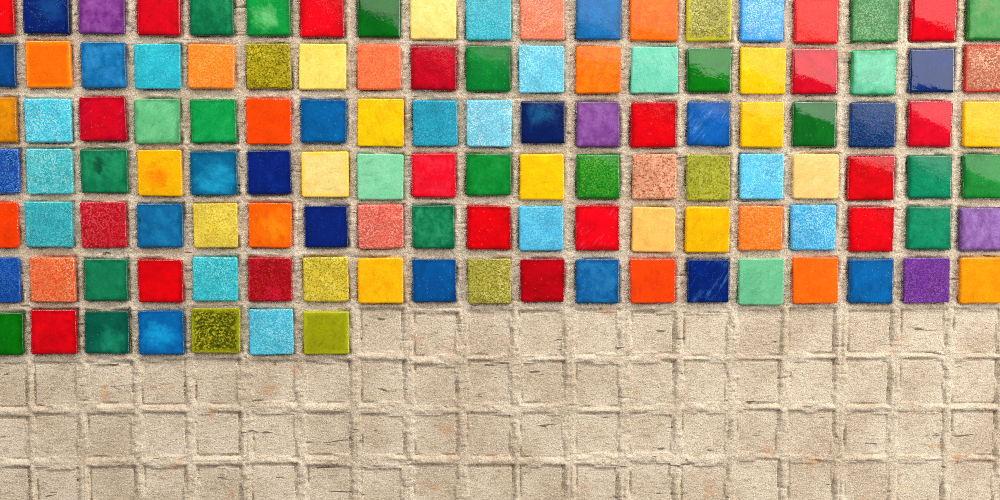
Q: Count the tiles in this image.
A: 121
